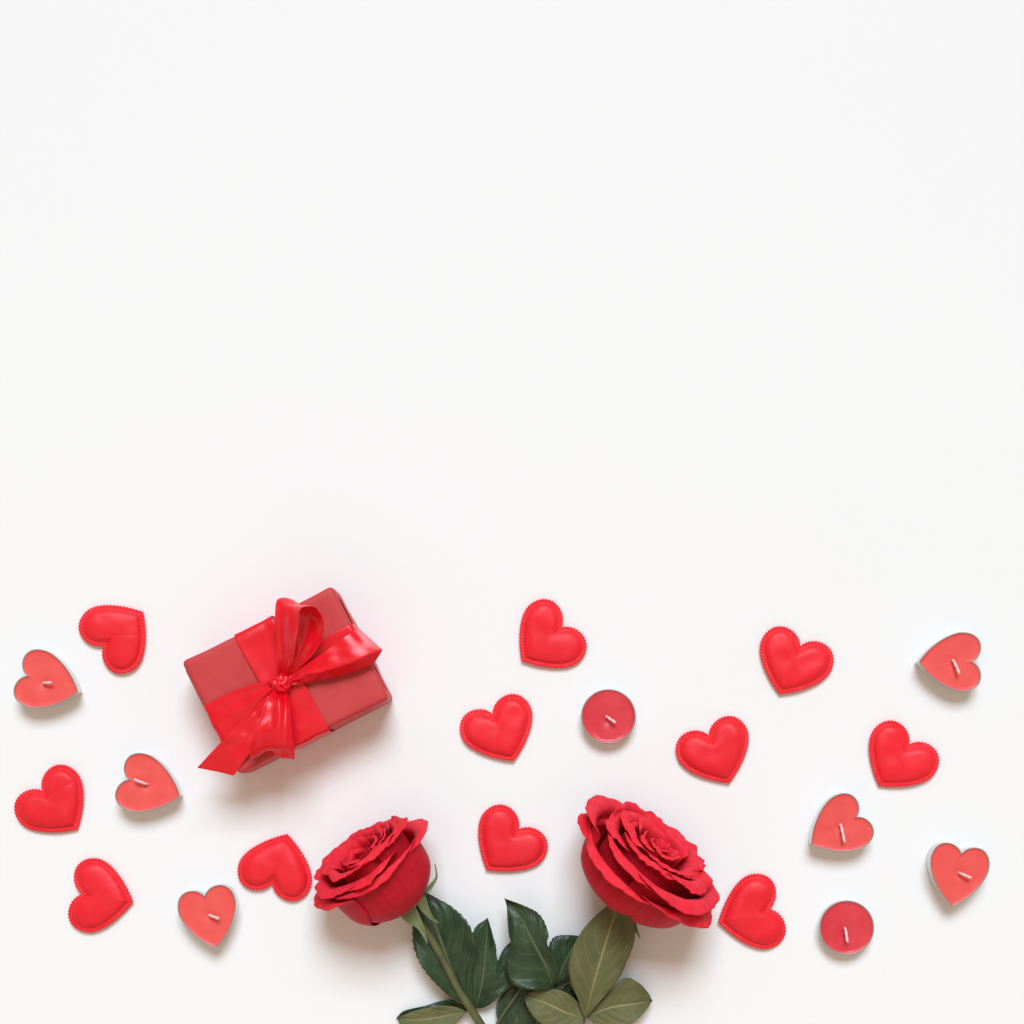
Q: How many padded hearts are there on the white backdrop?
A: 11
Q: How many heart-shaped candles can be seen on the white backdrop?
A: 6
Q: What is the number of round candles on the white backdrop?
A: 2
